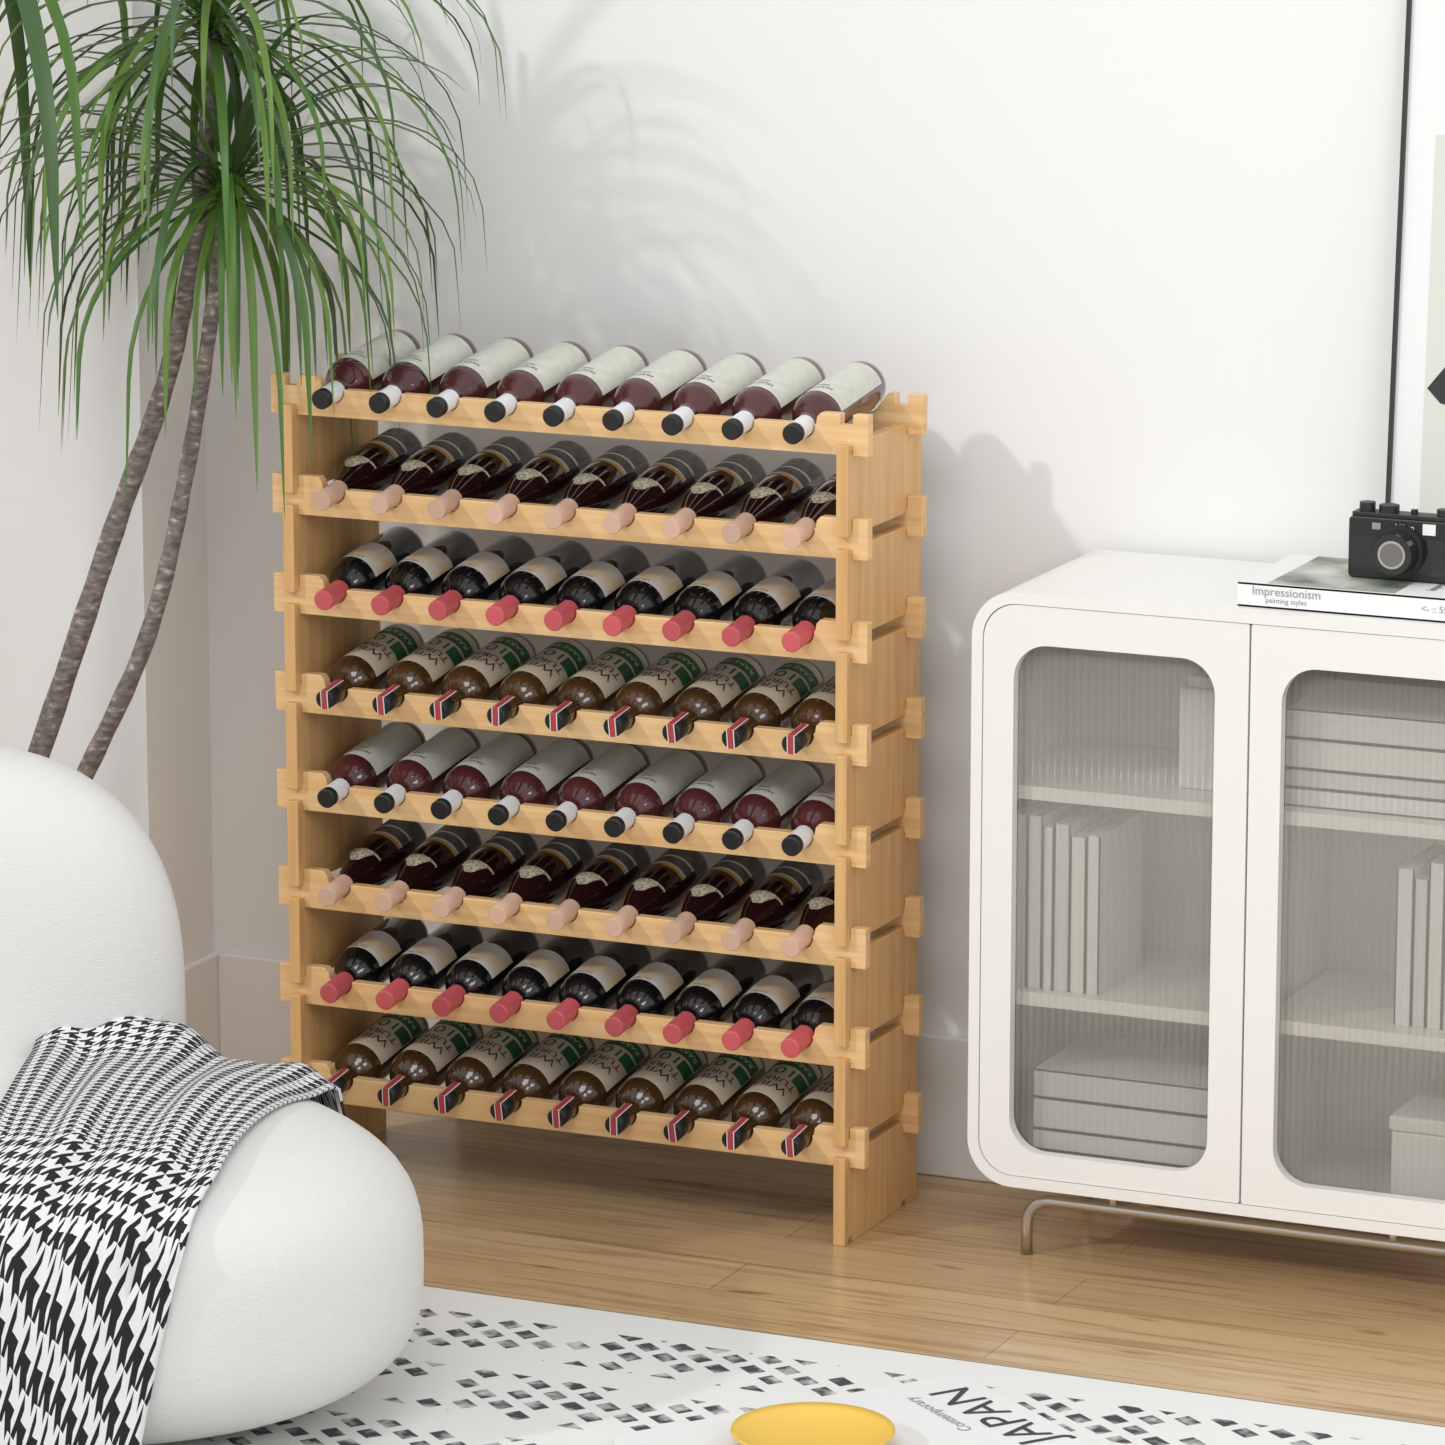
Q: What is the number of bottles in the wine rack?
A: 72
